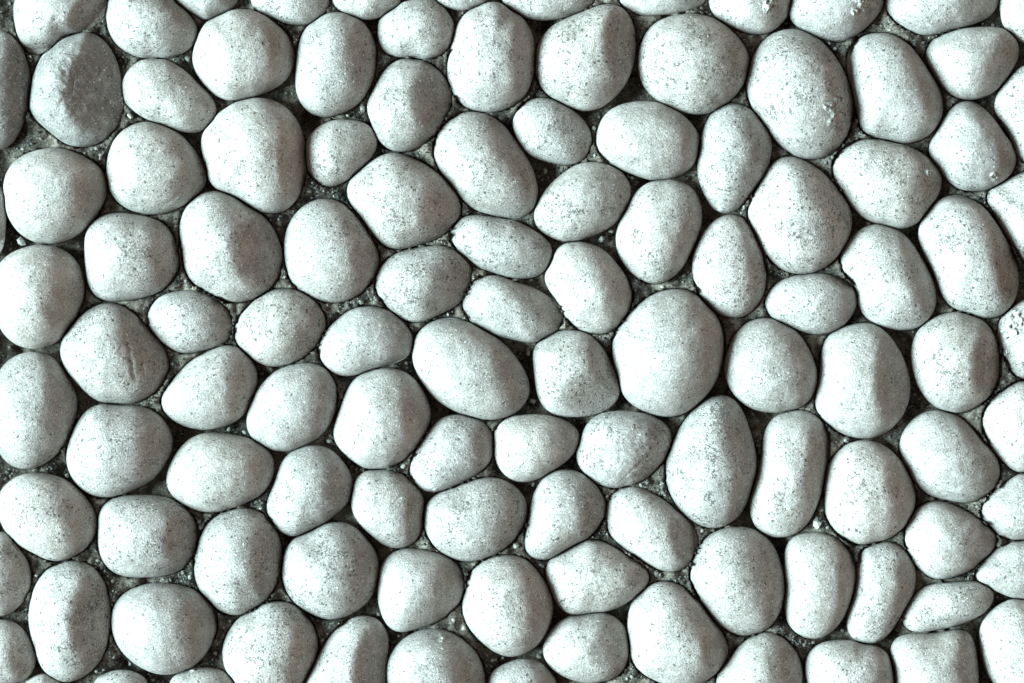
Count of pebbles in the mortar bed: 115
